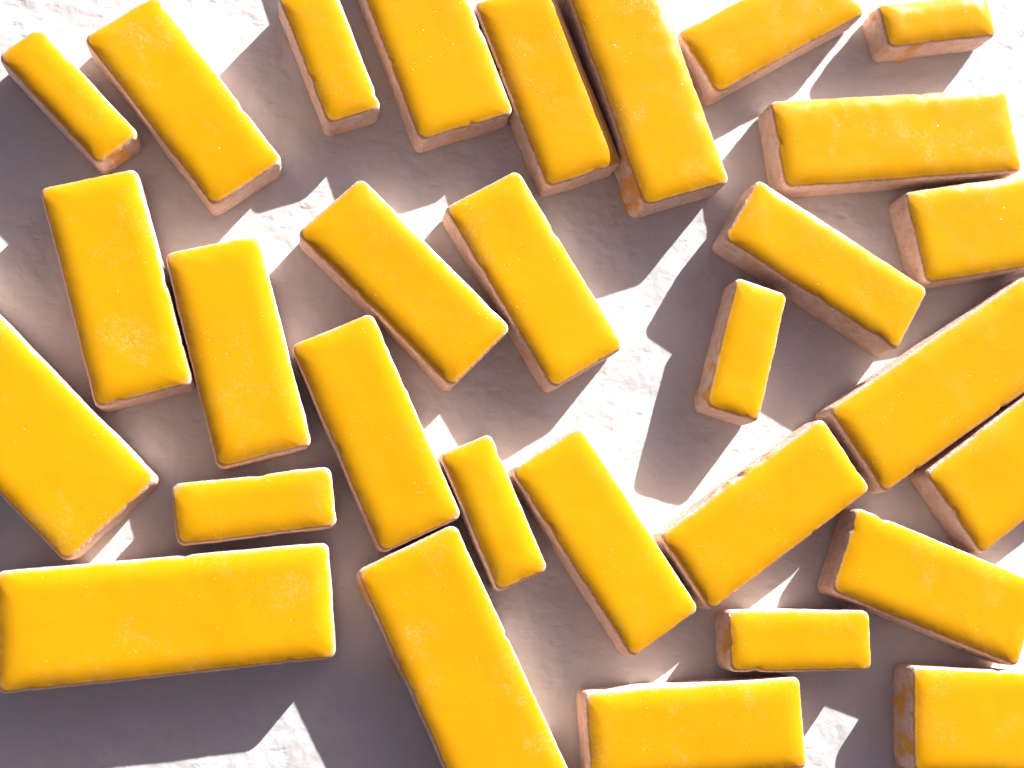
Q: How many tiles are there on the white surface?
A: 30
